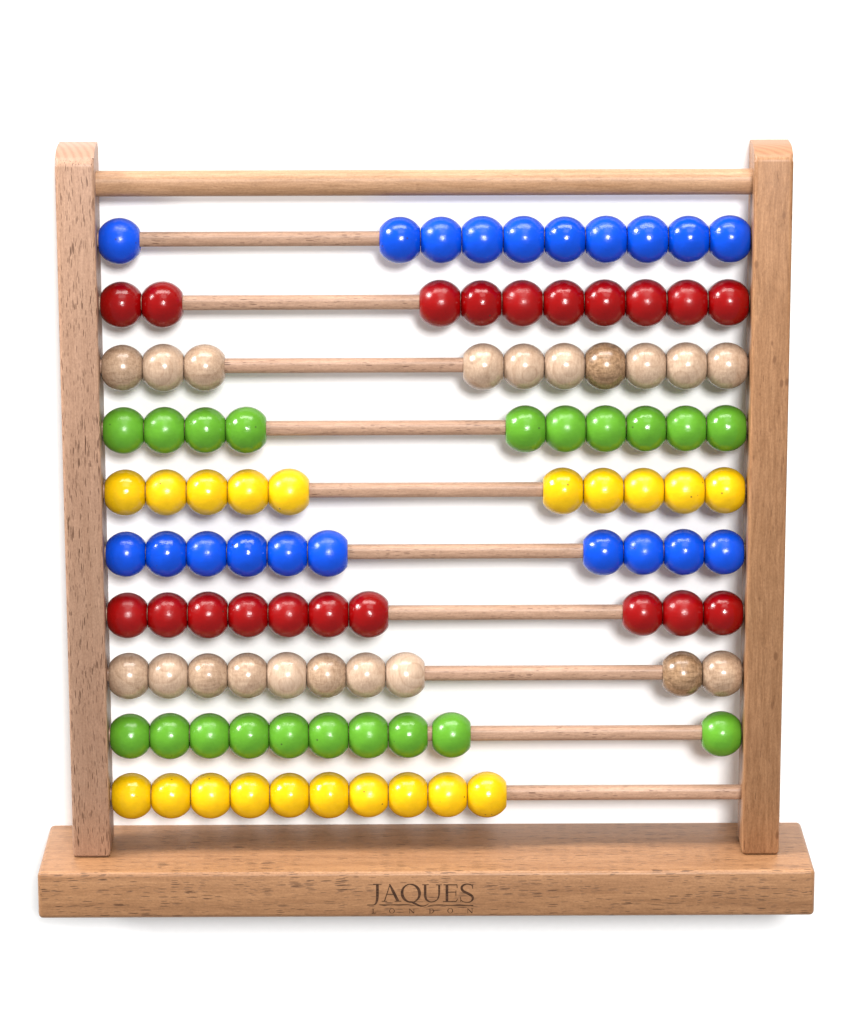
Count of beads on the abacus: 100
